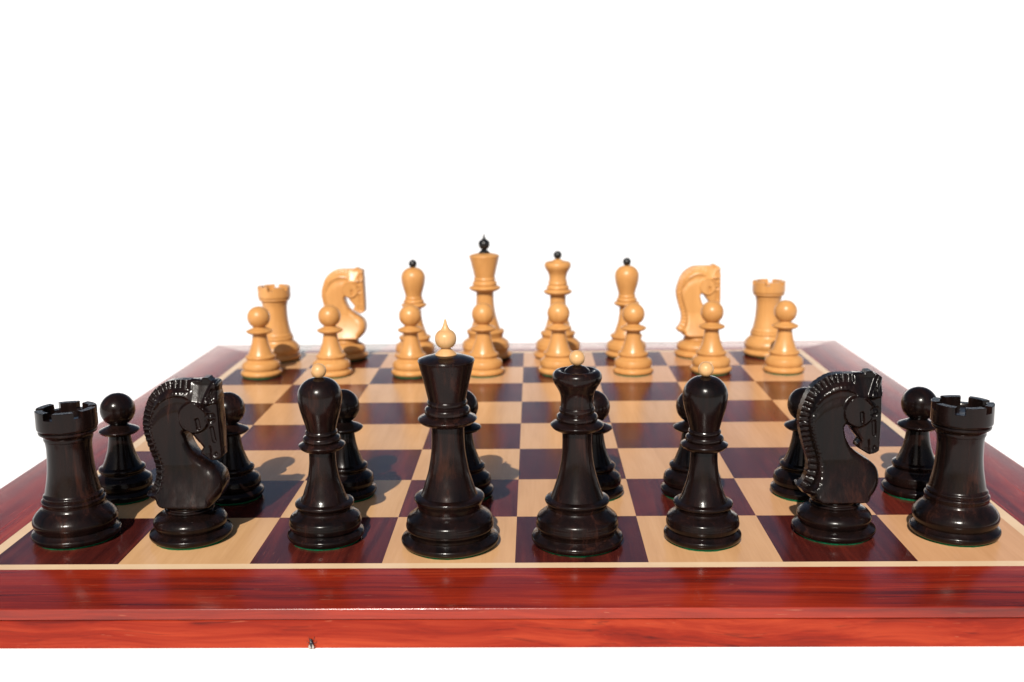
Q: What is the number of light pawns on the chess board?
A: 8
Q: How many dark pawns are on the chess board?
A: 8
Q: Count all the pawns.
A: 16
